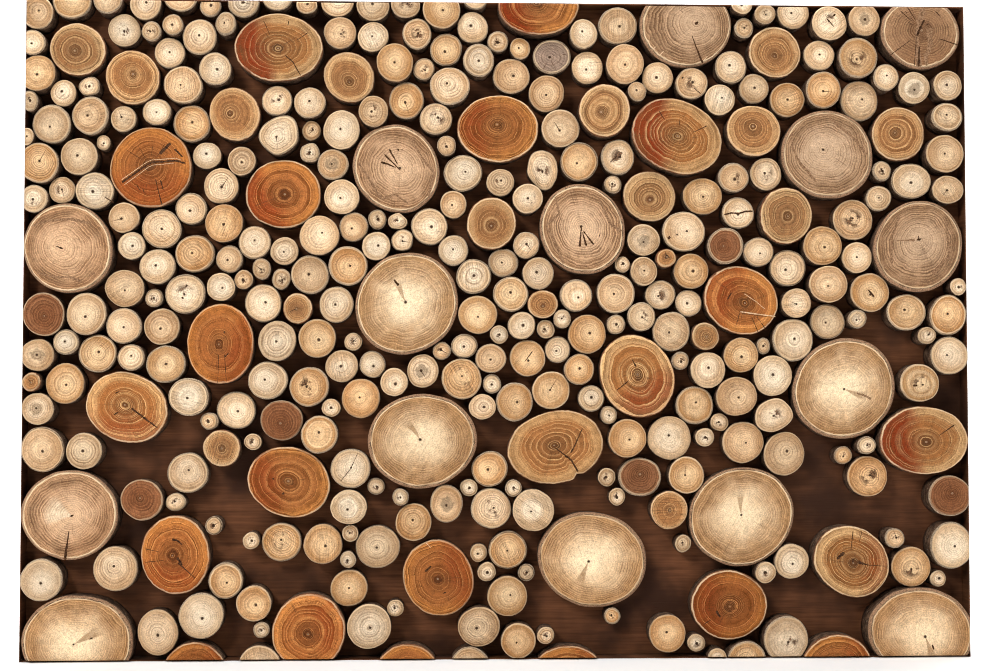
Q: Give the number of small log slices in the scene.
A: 93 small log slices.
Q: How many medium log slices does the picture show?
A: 138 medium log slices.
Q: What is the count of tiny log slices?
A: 76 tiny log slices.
